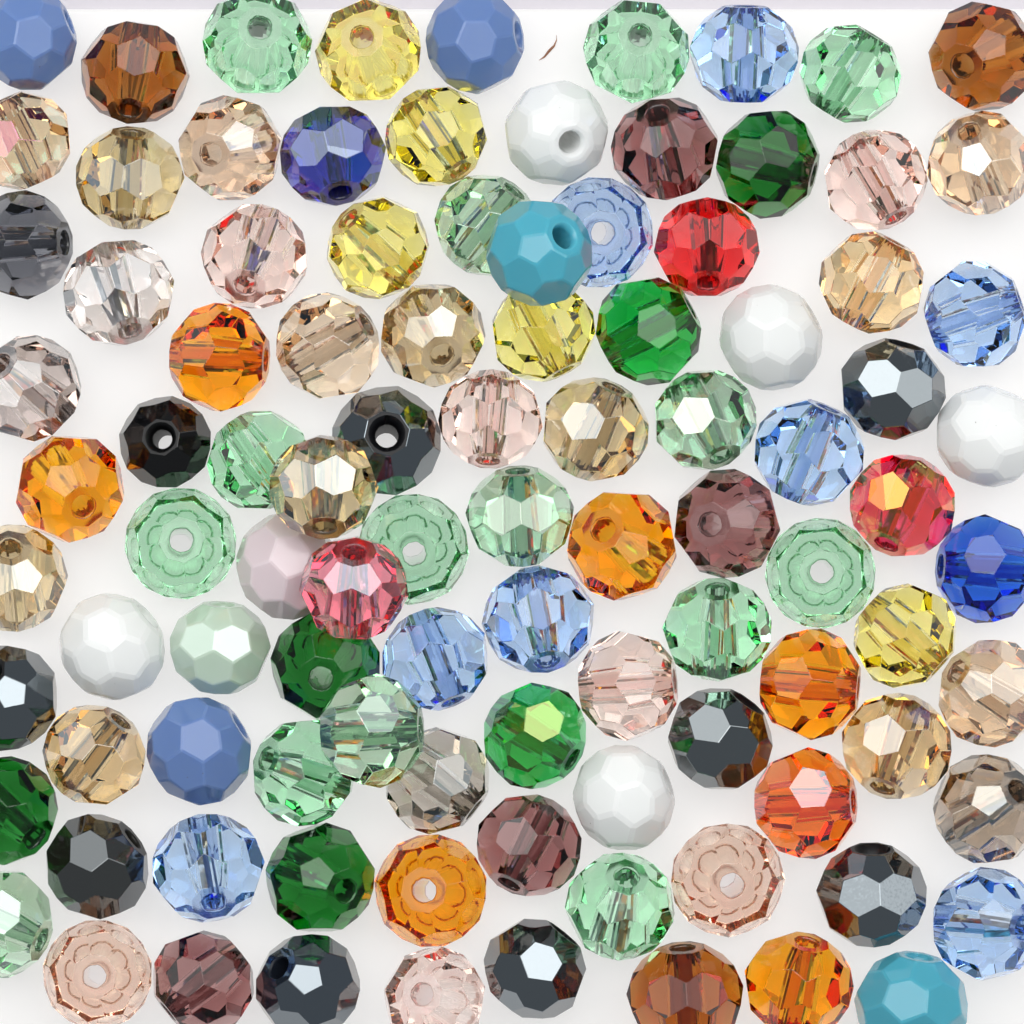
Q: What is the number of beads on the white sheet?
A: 99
